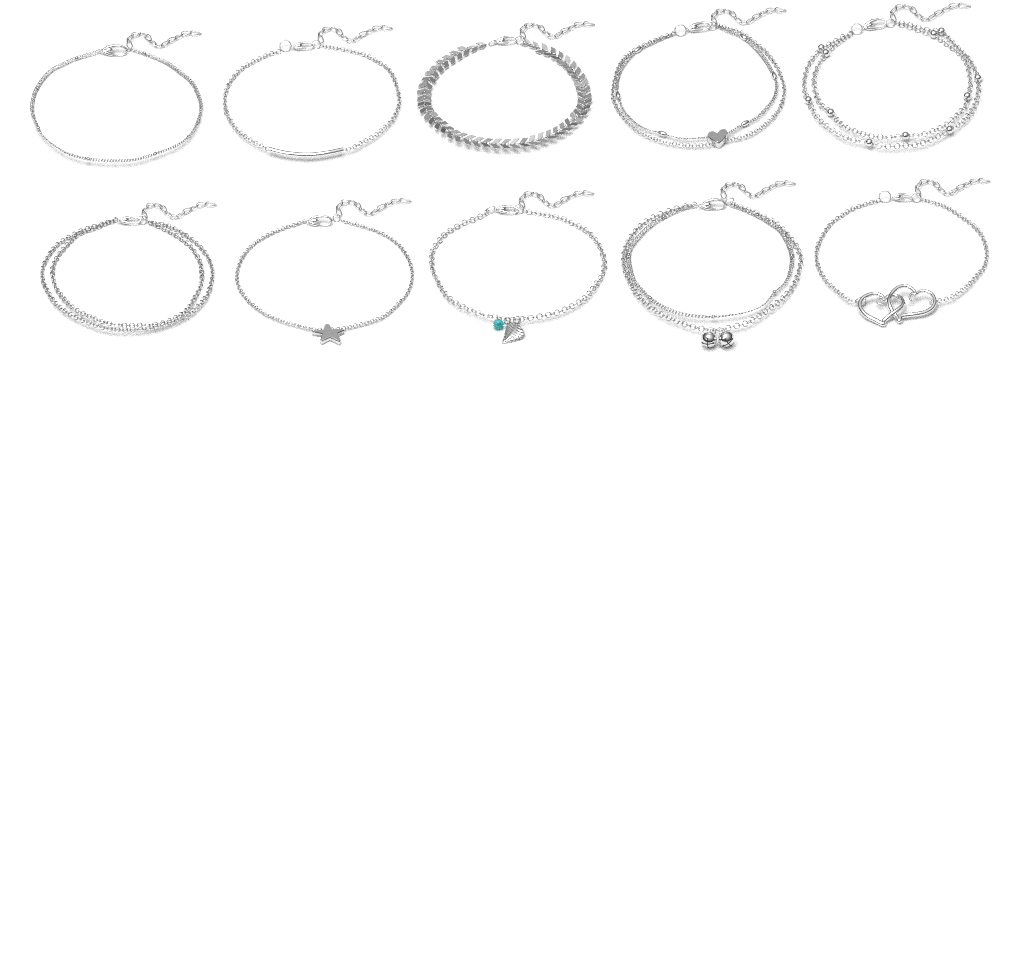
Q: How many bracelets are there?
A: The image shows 10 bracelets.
